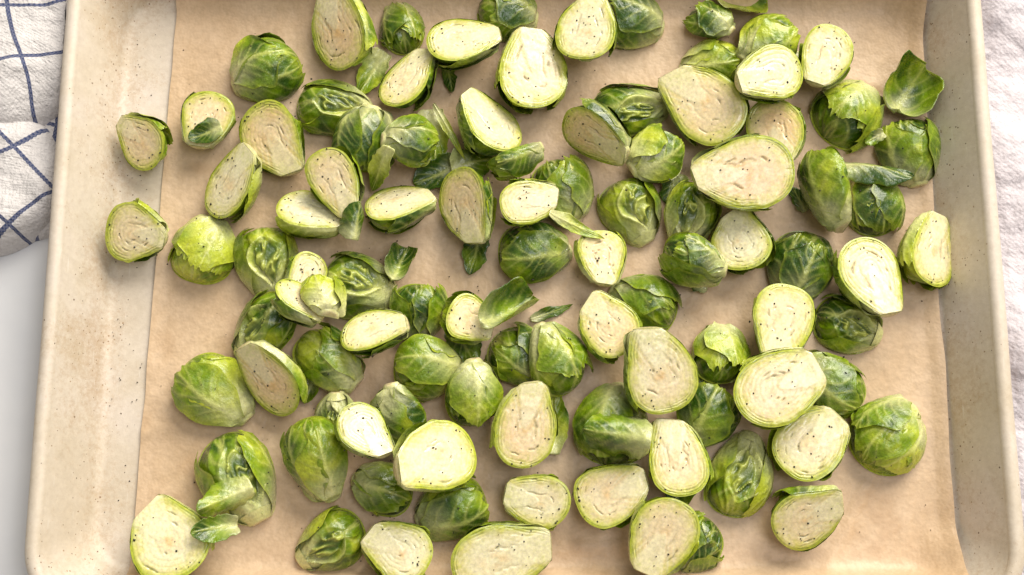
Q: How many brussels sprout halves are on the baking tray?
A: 98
